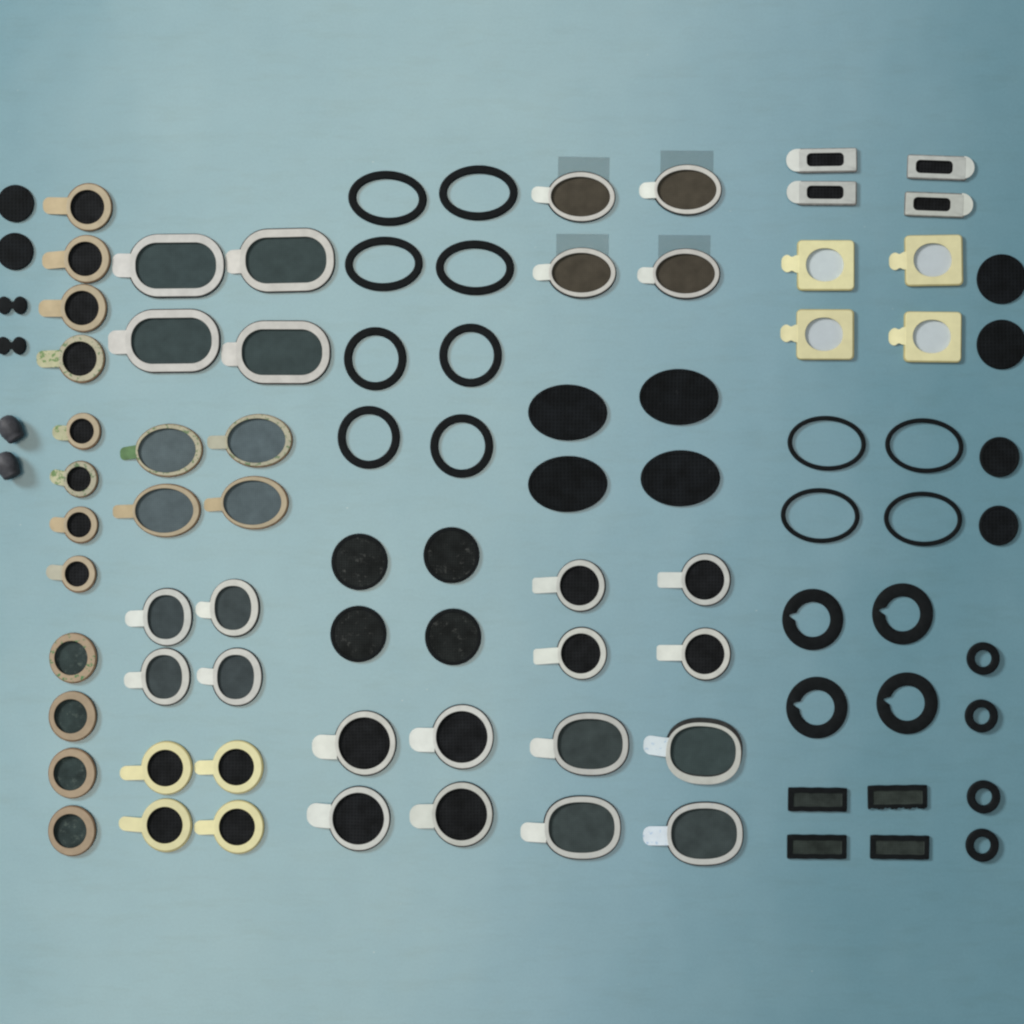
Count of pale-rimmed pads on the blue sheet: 52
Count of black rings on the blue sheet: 20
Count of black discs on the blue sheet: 14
